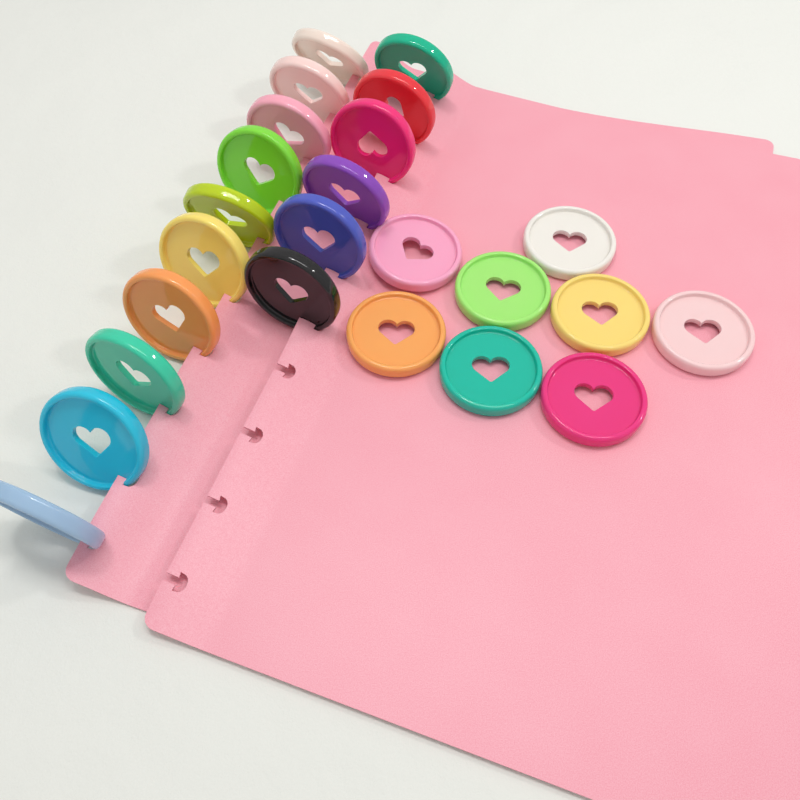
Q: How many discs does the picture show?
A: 24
